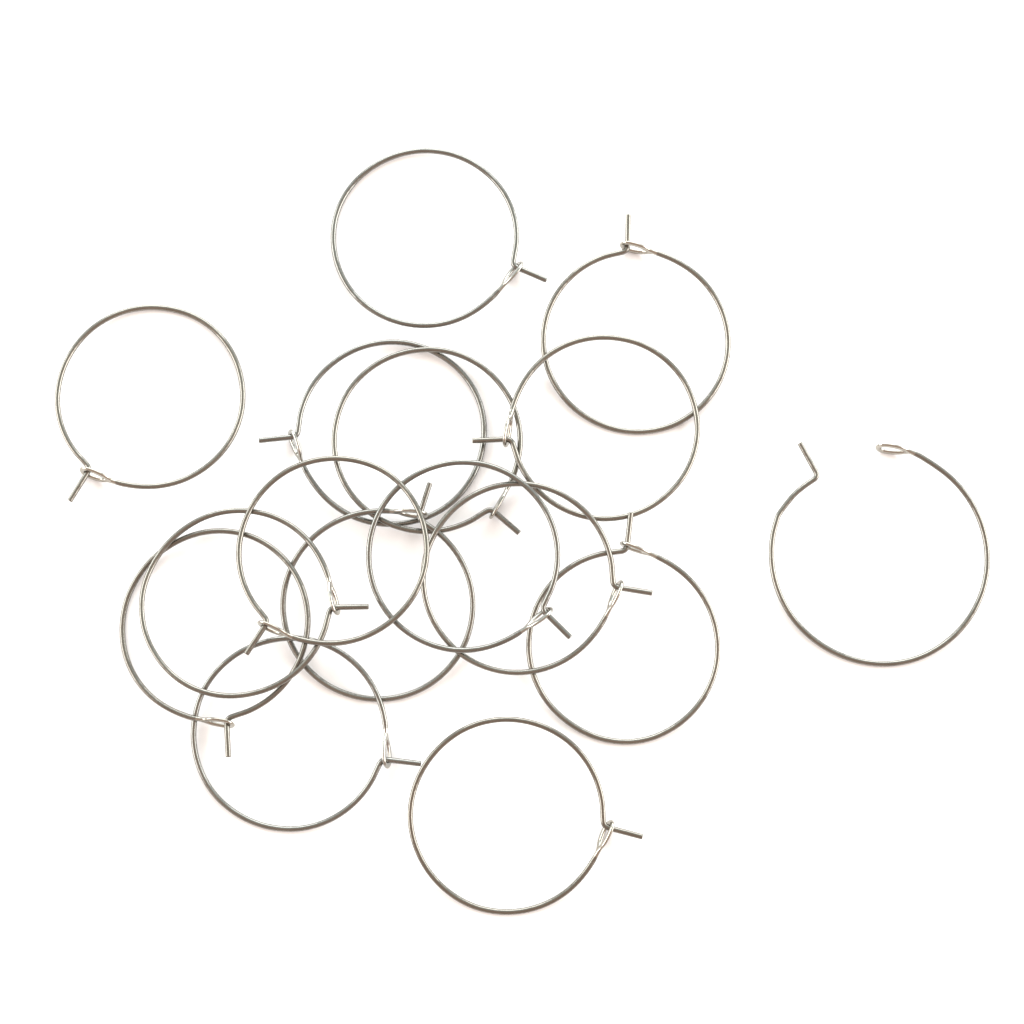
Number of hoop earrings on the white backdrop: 16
